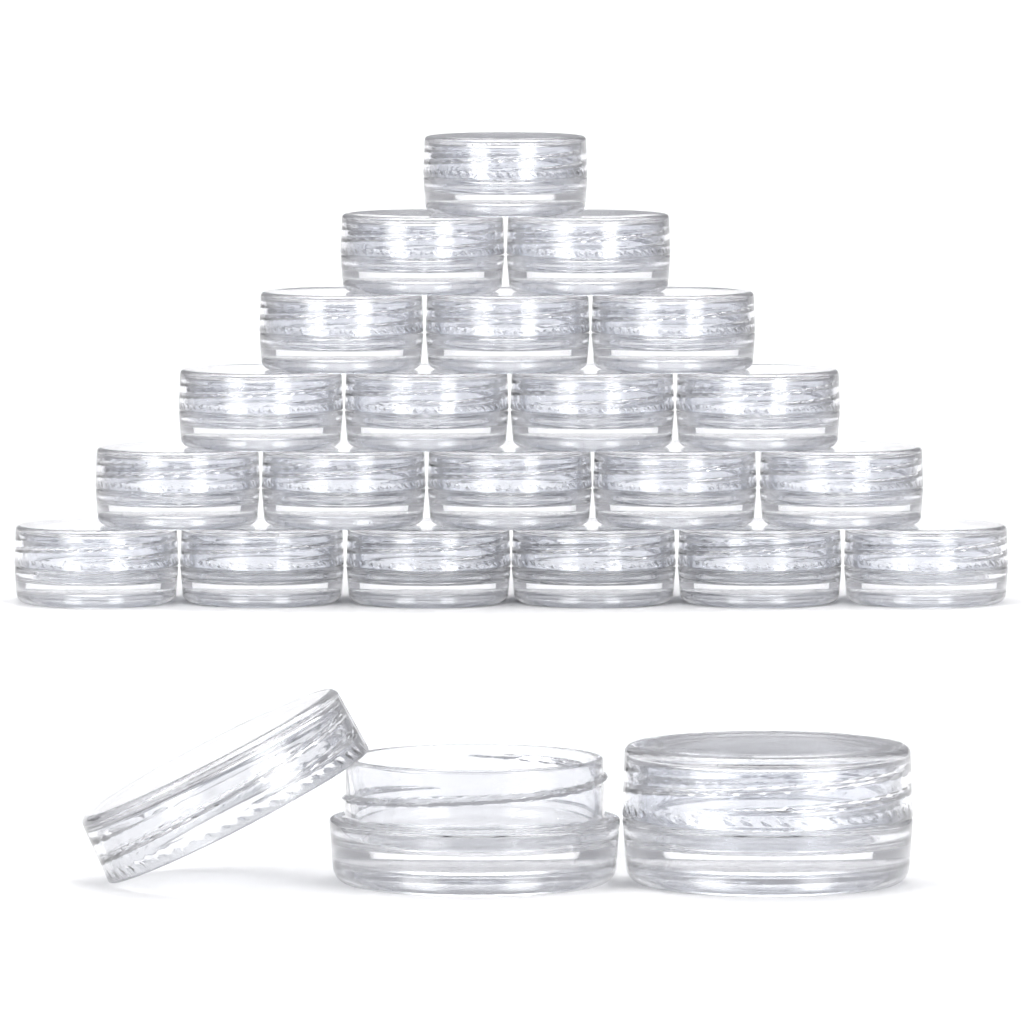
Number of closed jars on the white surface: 22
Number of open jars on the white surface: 1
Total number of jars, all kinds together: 23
